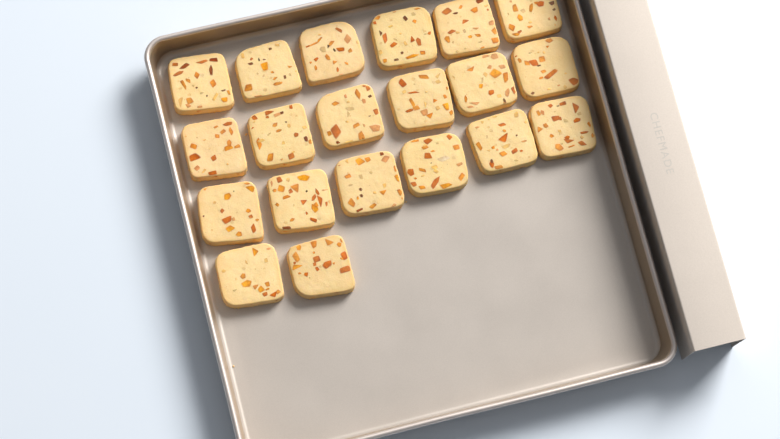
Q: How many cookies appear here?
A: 20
